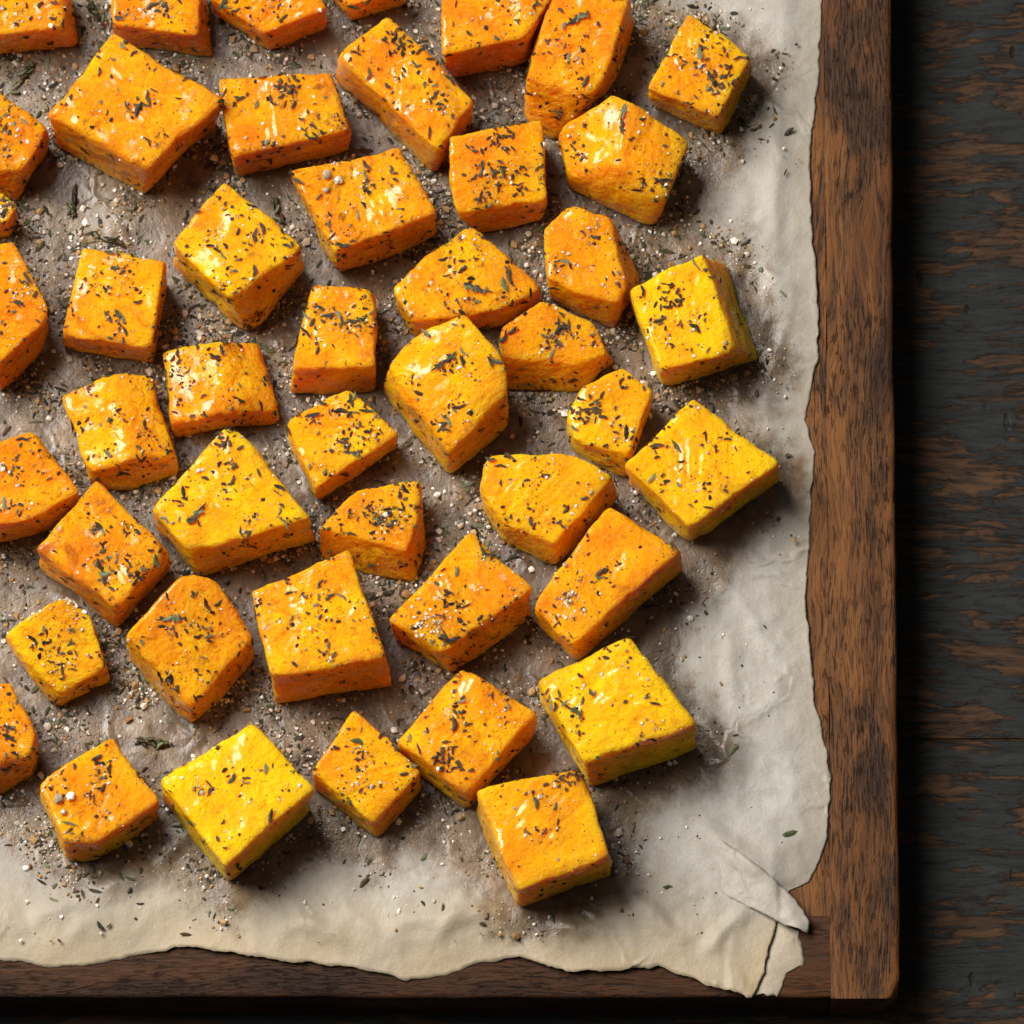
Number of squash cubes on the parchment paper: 46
